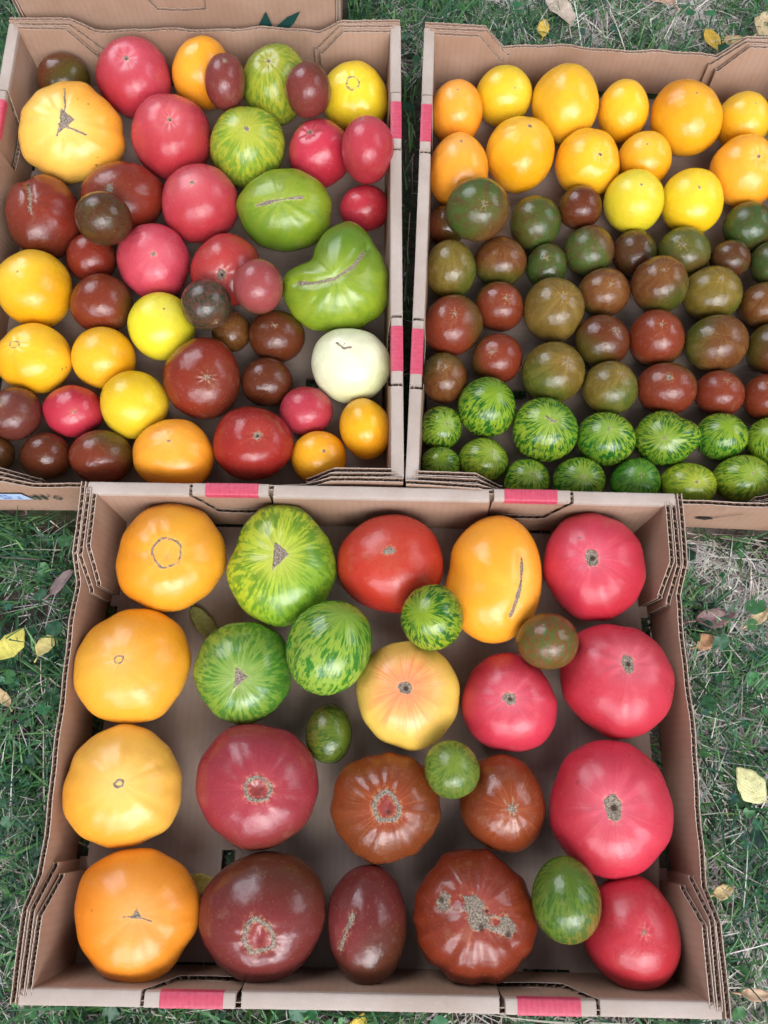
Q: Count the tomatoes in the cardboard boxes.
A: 129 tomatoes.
